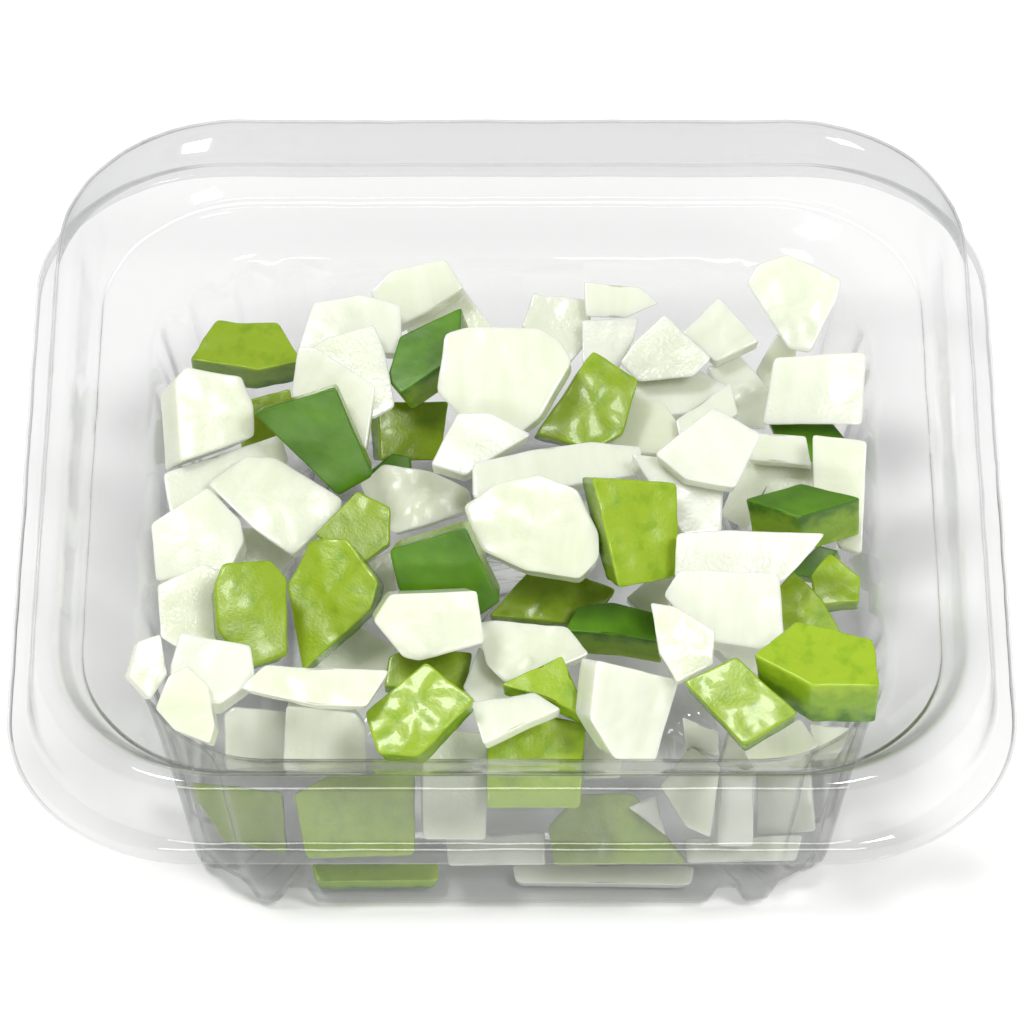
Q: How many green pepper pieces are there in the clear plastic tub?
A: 29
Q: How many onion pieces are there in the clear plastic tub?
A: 63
